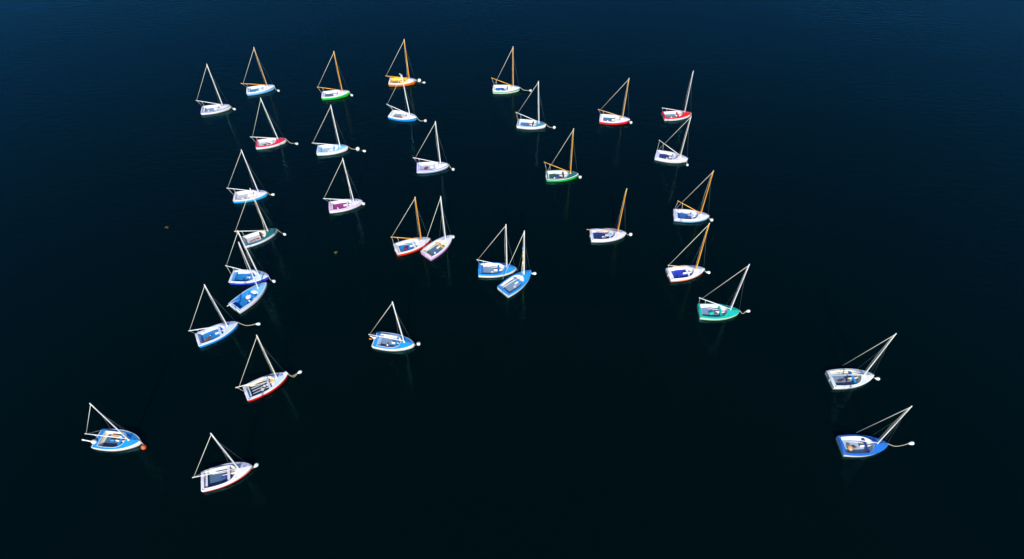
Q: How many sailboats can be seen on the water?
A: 34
